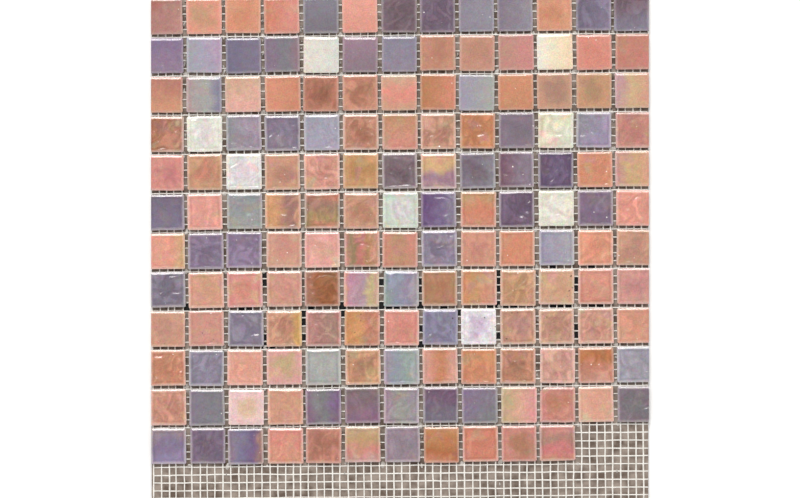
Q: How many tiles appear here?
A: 154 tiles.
